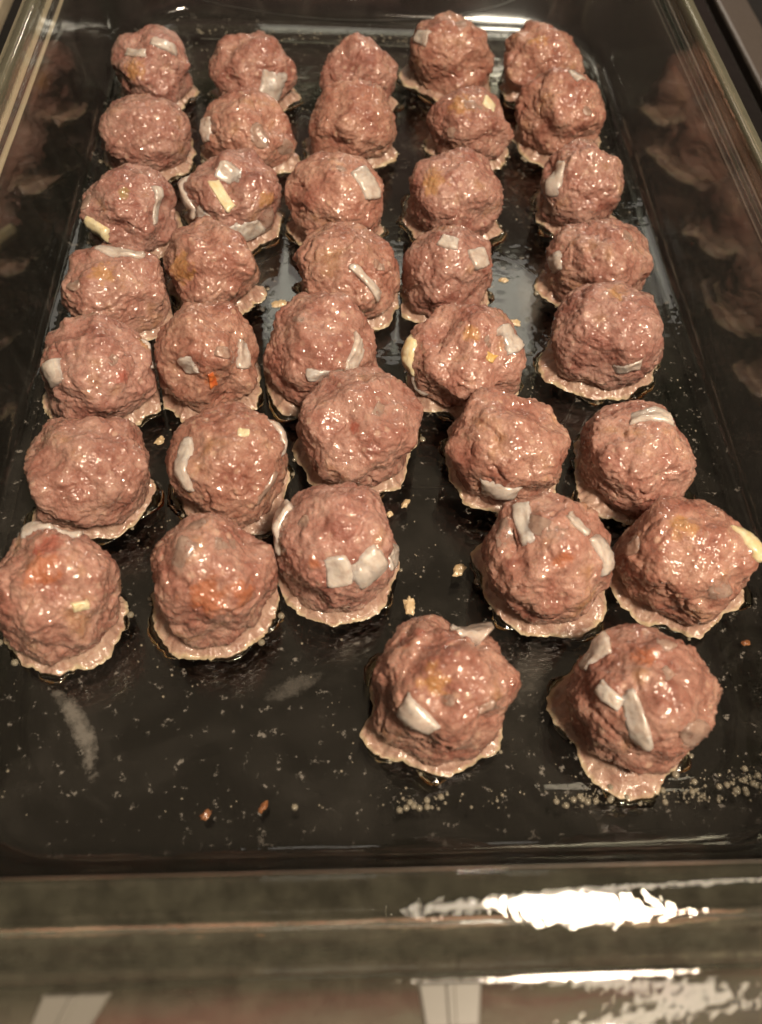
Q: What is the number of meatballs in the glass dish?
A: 37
